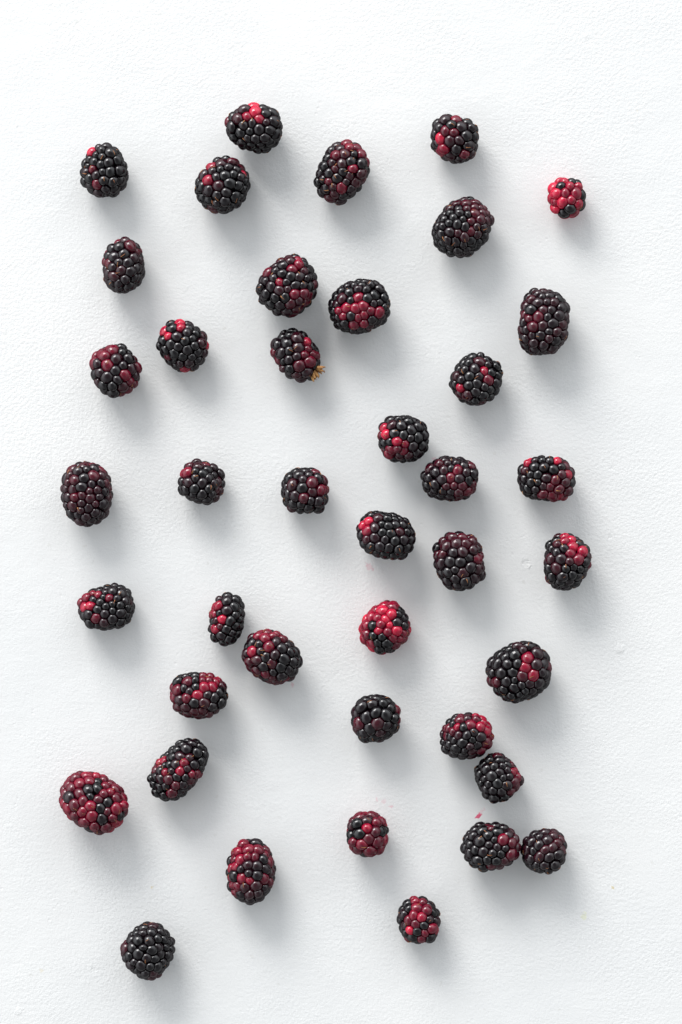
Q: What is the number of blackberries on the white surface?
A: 41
